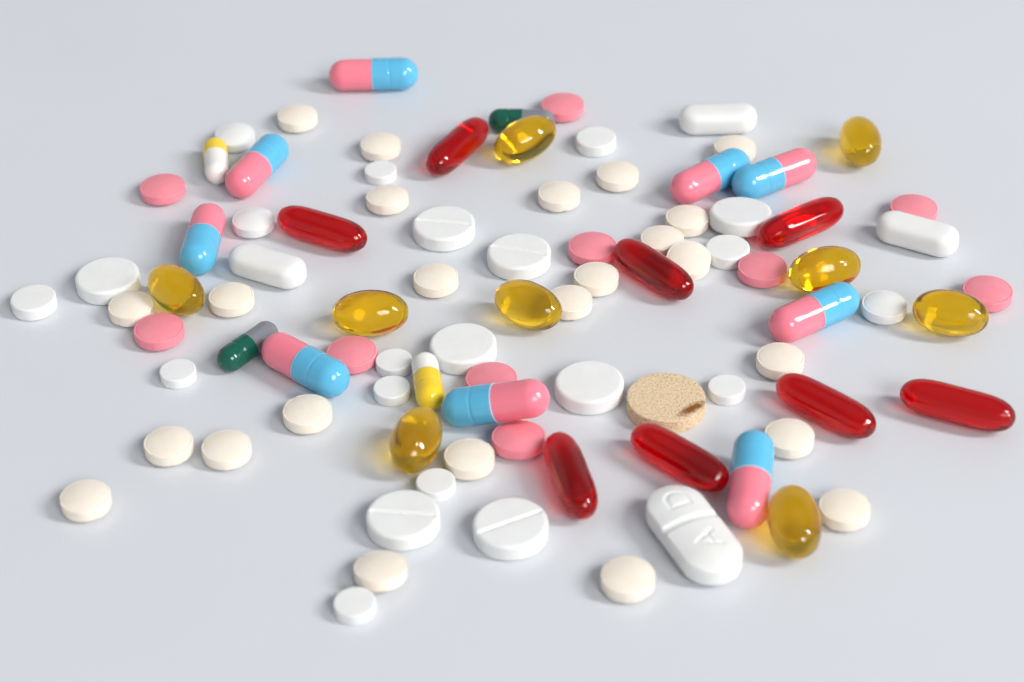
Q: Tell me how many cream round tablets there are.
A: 24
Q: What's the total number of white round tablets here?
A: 21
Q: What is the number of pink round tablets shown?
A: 10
